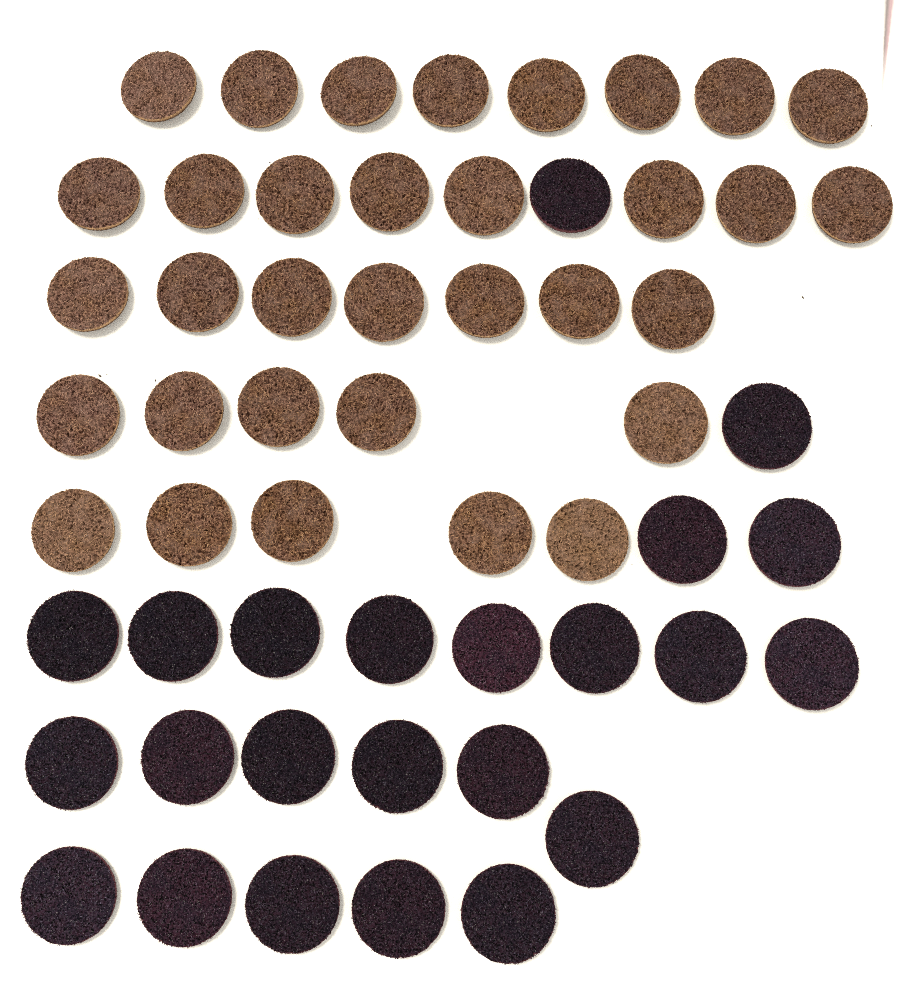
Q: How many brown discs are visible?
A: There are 33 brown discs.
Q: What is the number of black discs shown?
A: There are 23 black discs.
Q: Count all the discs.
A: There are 56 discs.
